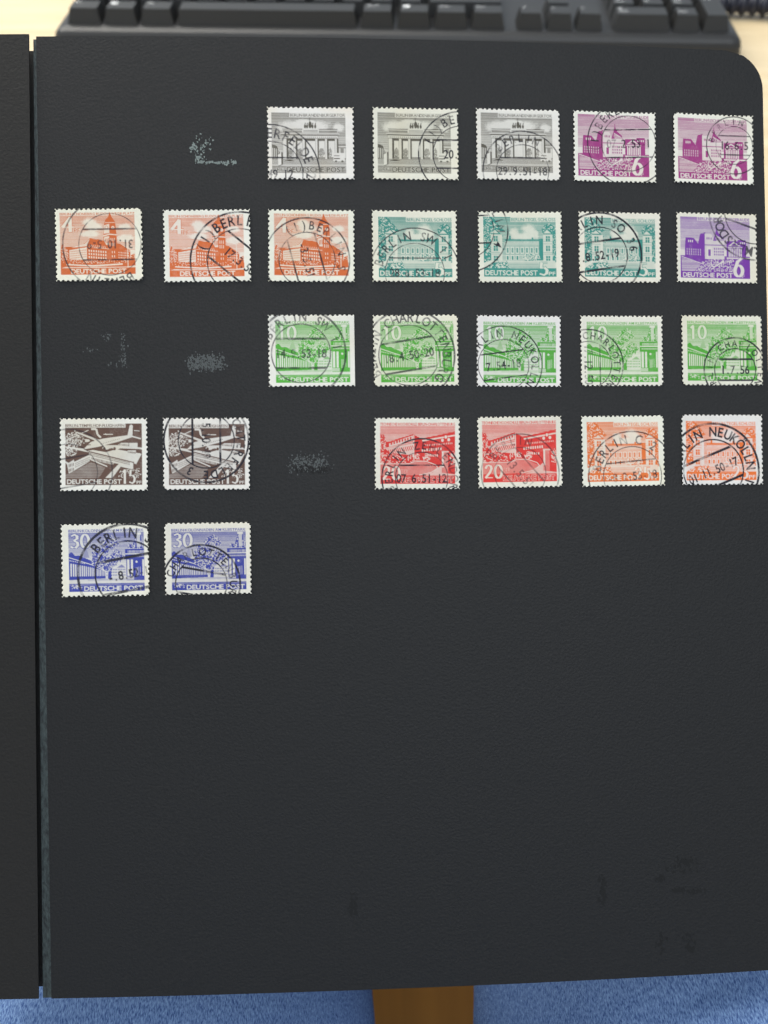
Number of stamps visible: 25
